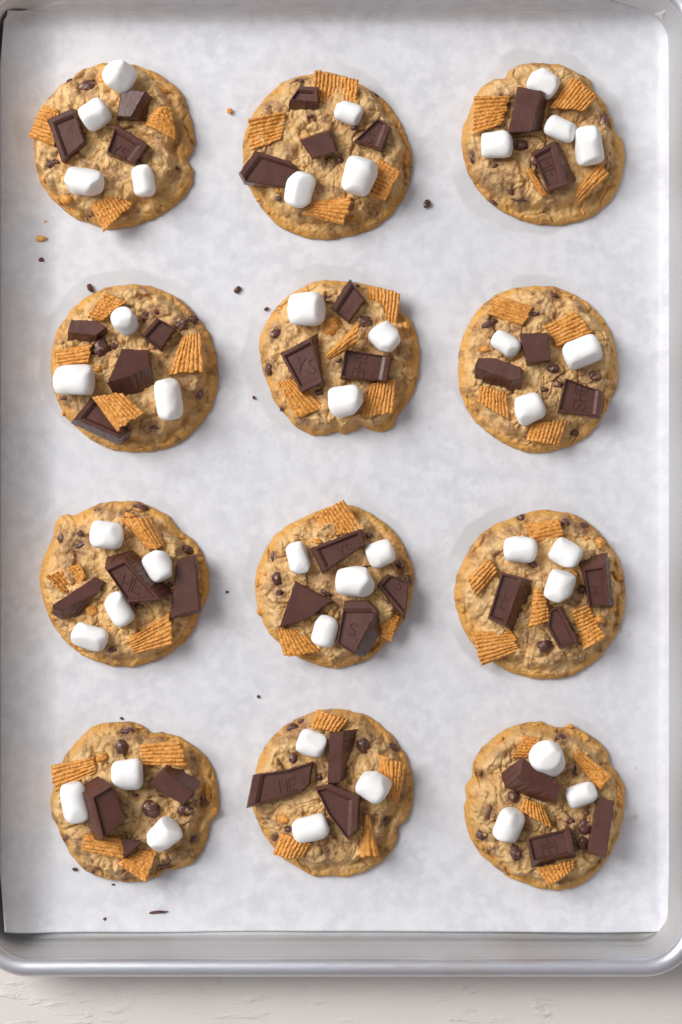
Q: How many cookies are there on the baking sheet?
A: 12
